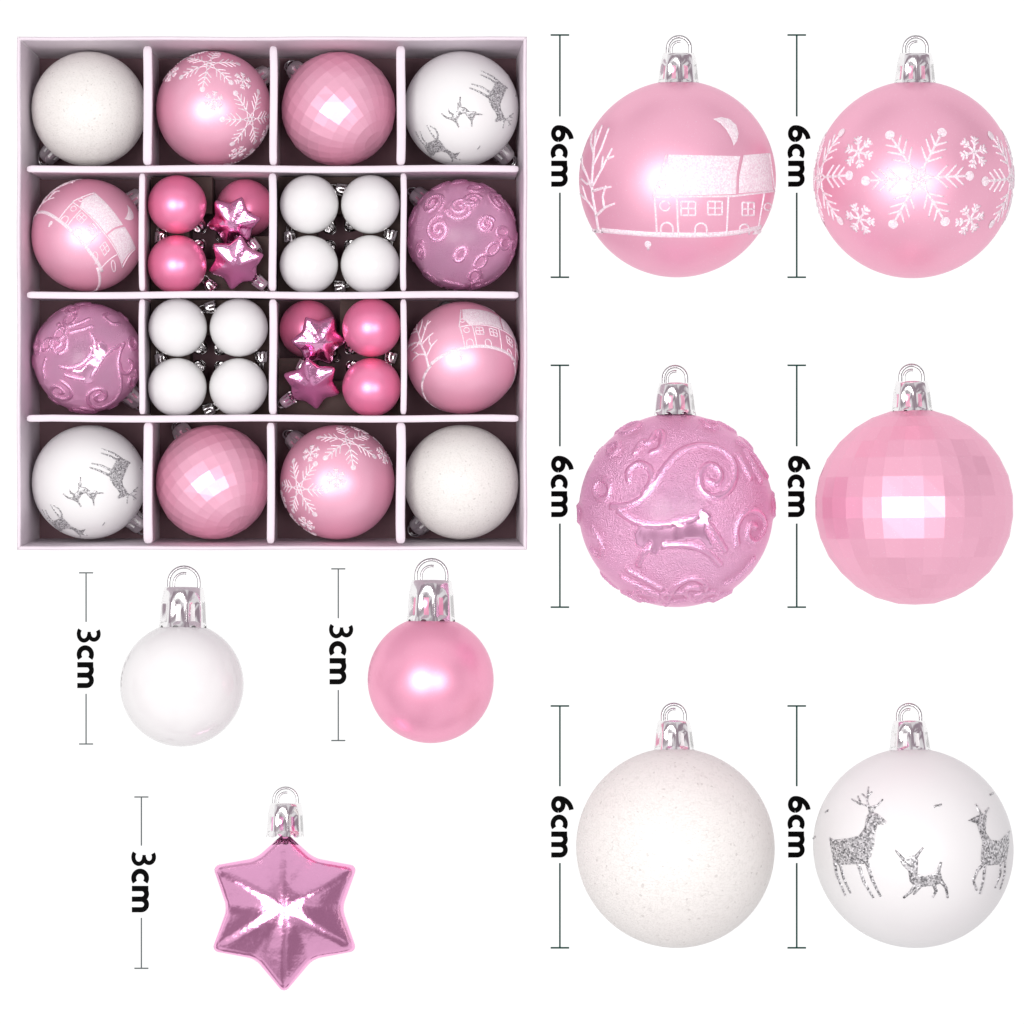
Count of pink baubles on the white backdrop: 19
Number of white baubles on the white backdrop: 15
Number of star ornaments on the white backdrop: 5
